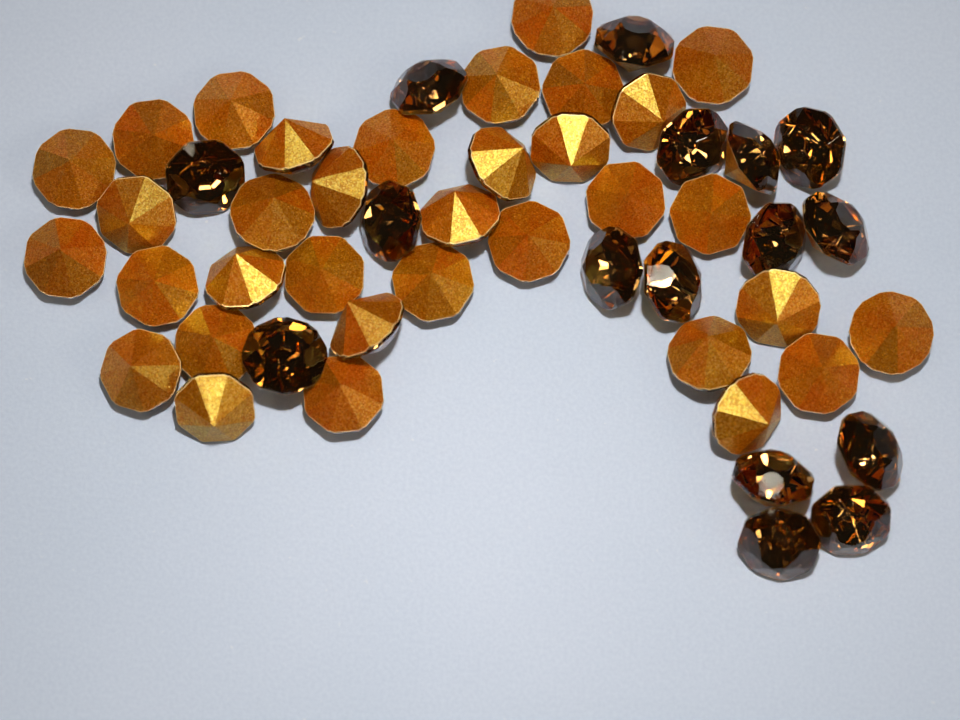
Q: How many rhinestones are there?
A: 50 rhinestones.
